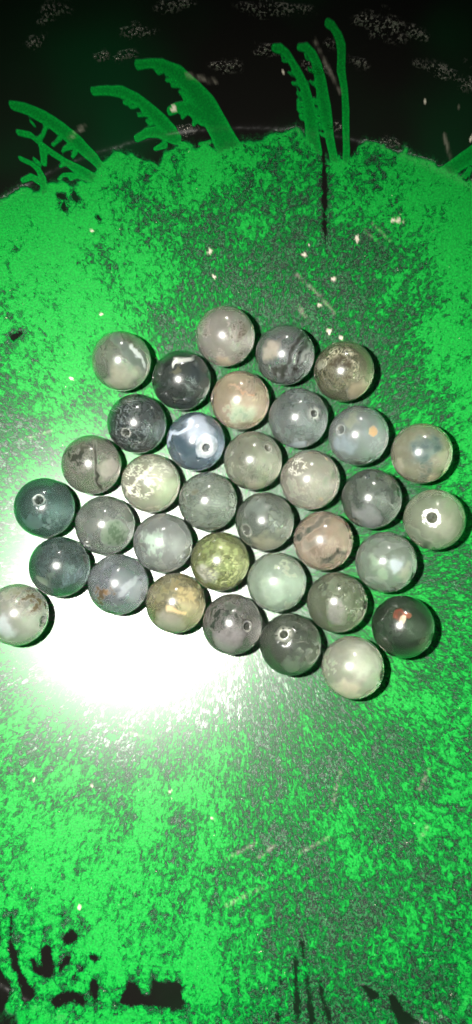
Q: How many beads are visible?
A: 35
